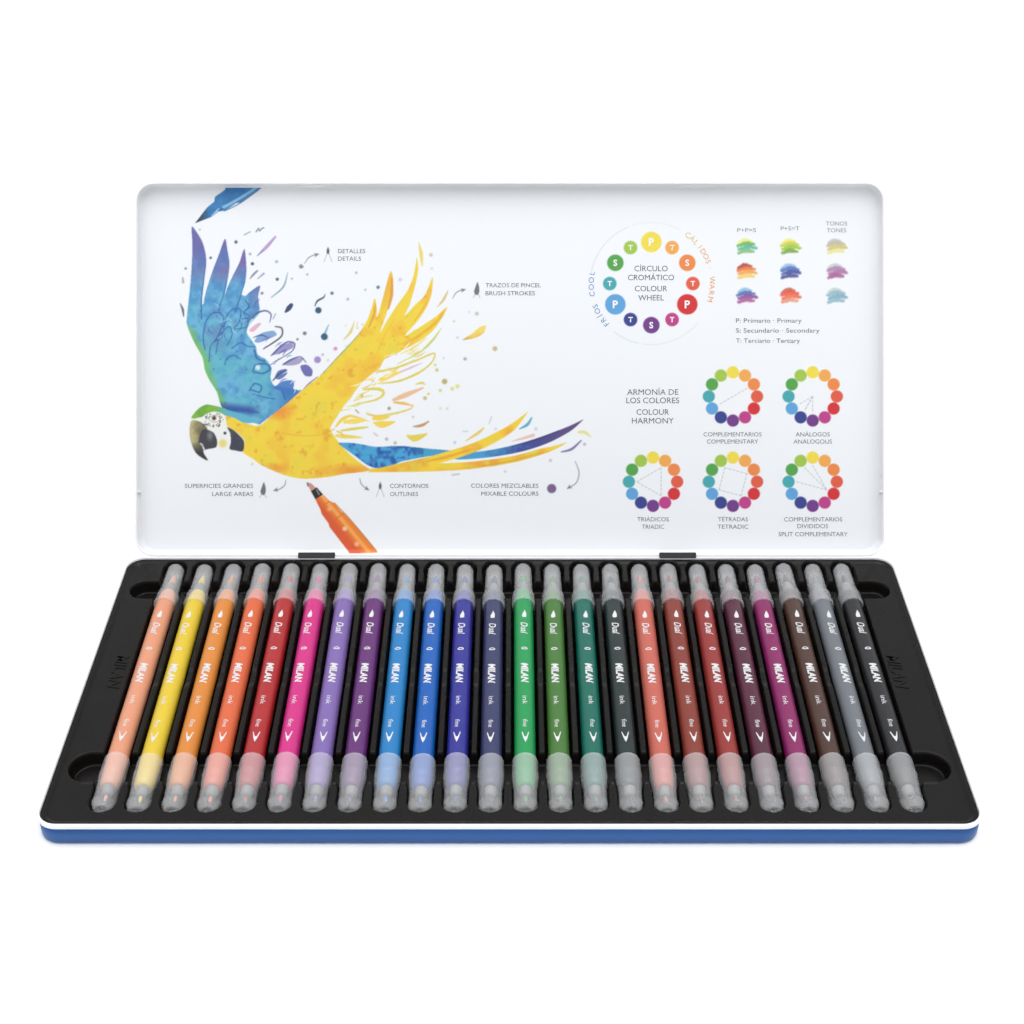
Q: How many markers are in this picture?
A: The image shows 24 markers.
